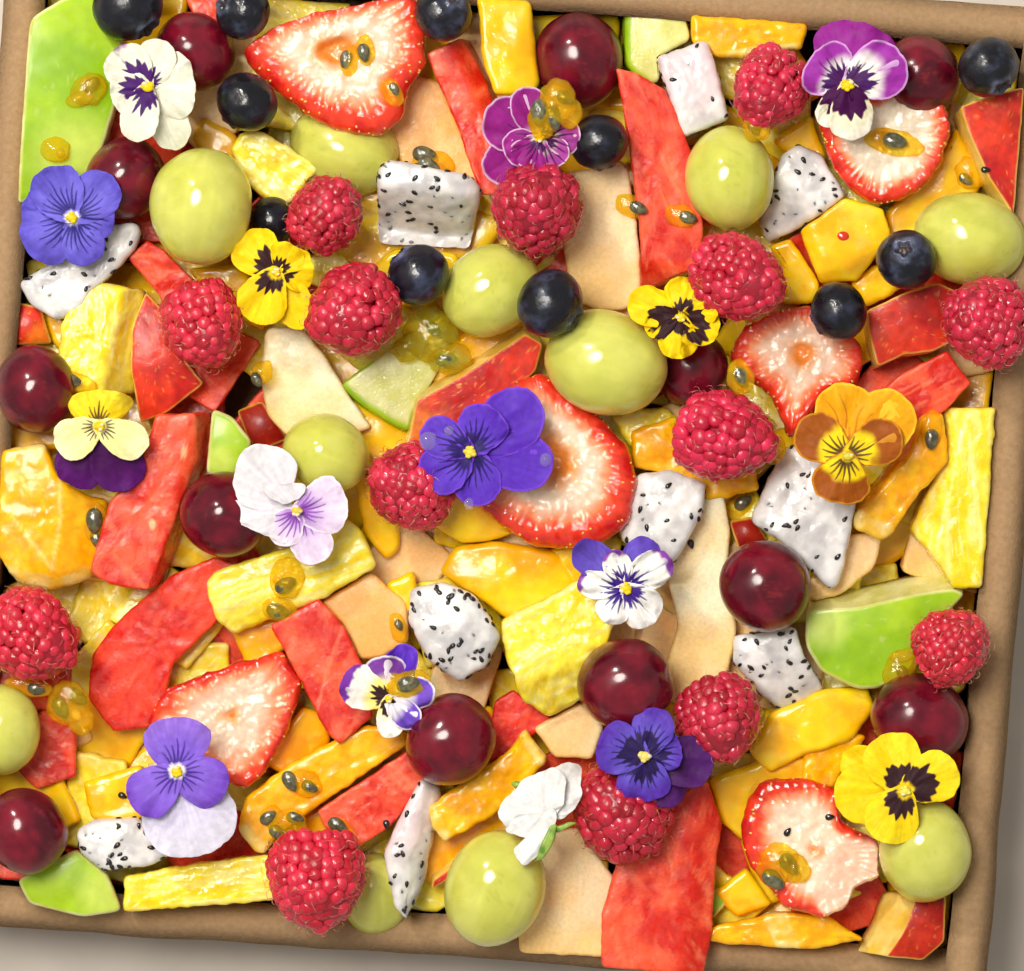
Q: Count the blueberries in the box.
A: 11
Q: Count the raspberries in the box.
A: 14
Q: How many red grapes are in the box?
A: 12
